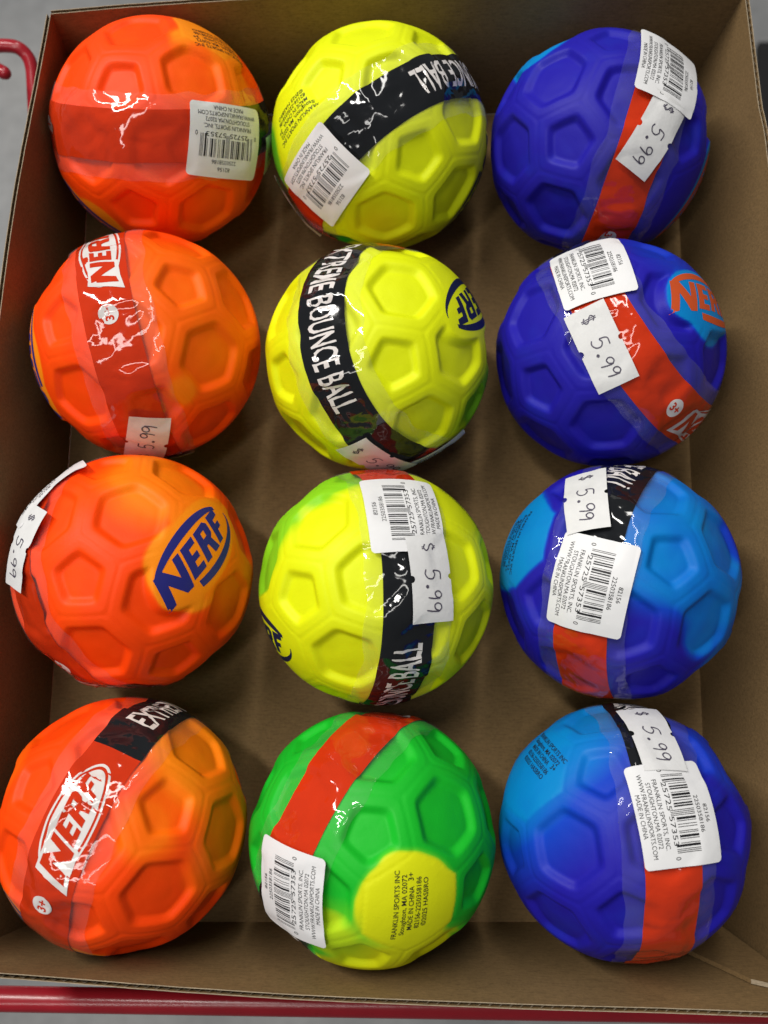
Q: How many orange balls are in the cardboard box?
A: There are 4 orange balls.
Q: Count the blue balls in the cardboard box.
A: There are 4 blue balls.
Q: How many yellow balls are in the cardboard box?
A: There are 3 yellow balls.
